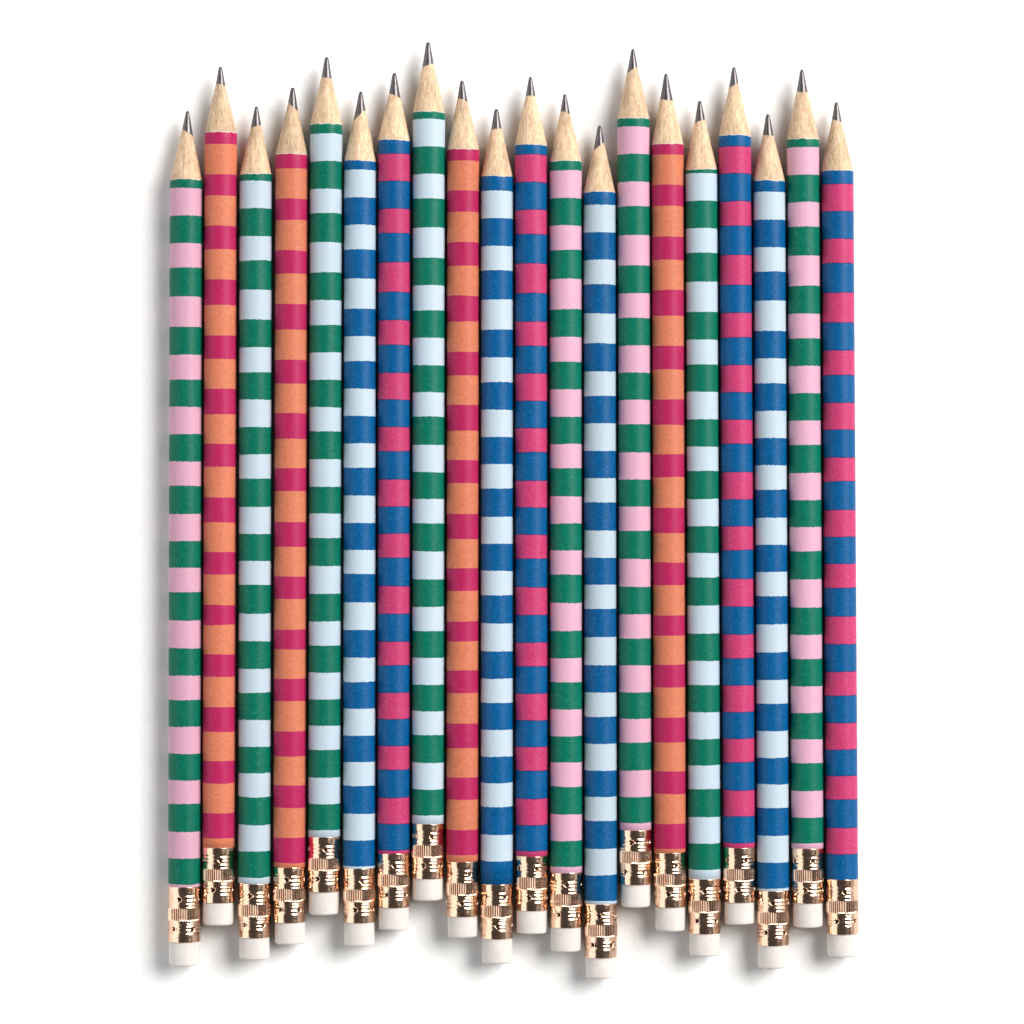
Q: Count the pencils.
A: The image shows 20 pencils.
